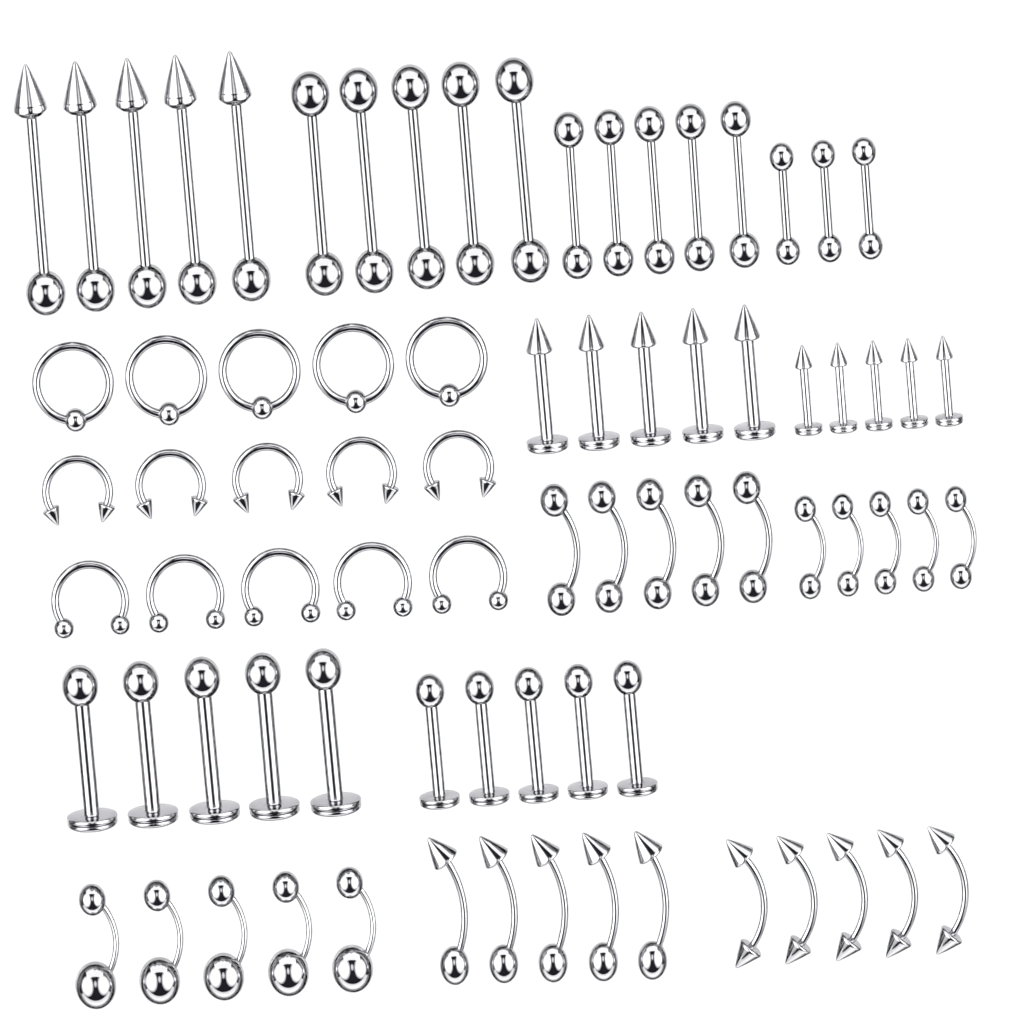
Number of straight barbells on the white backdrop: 18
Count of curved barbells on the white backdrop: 25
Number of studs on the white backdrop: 20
